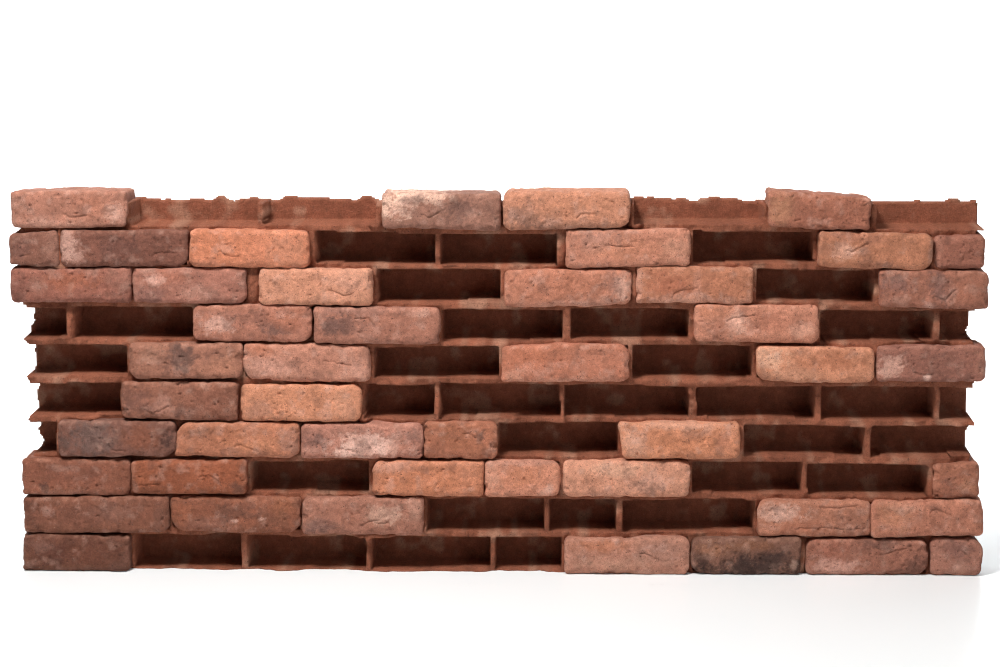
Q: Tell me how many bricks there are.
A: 47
